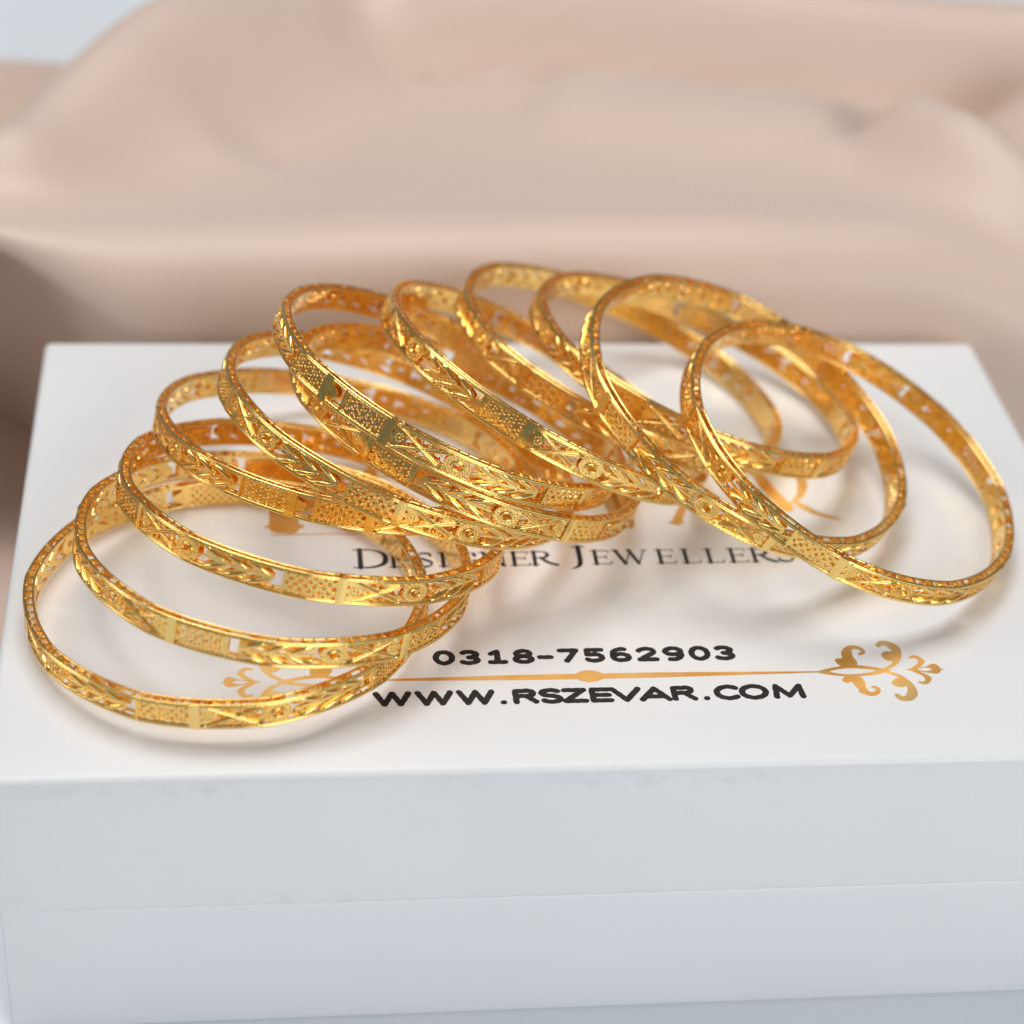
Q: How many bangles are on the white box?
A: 12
